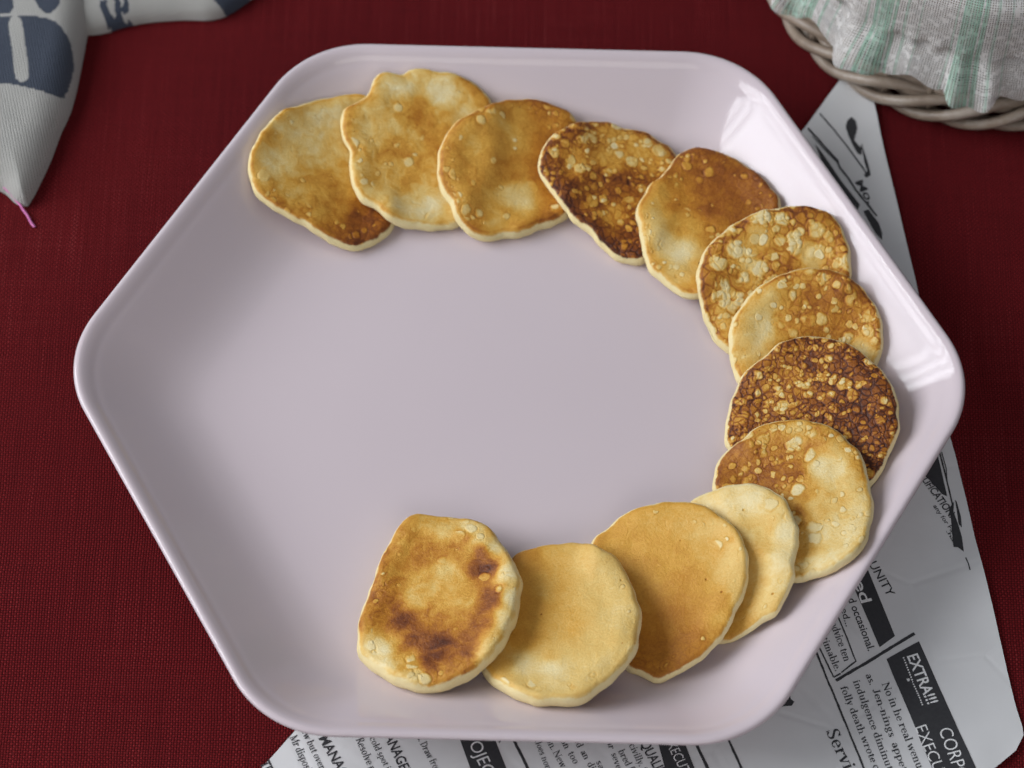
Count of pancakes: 13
